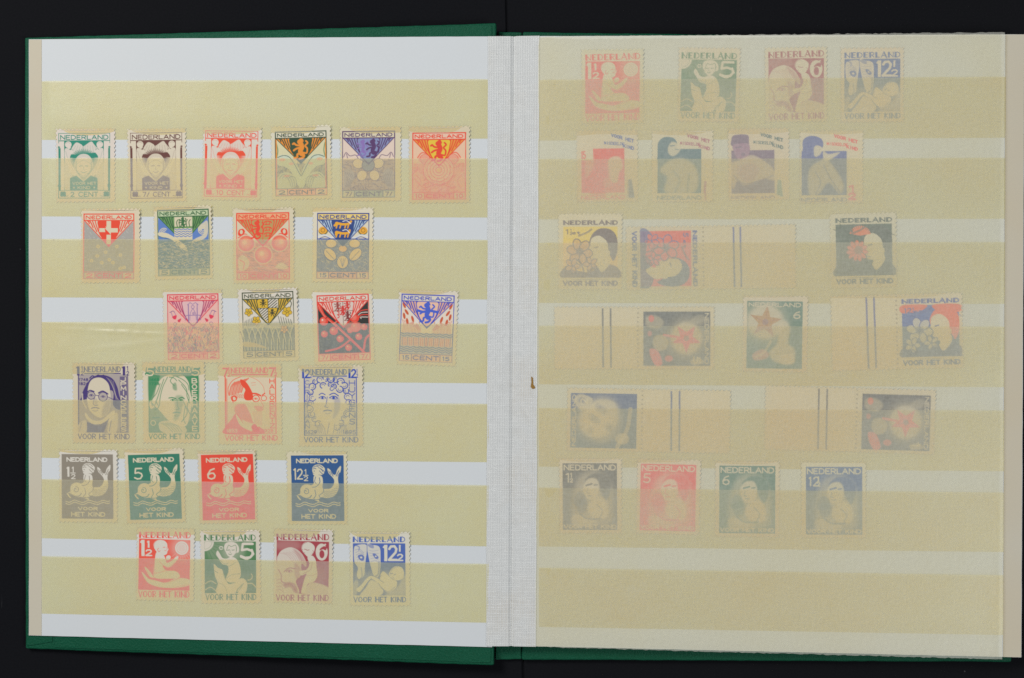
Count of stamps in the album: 46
